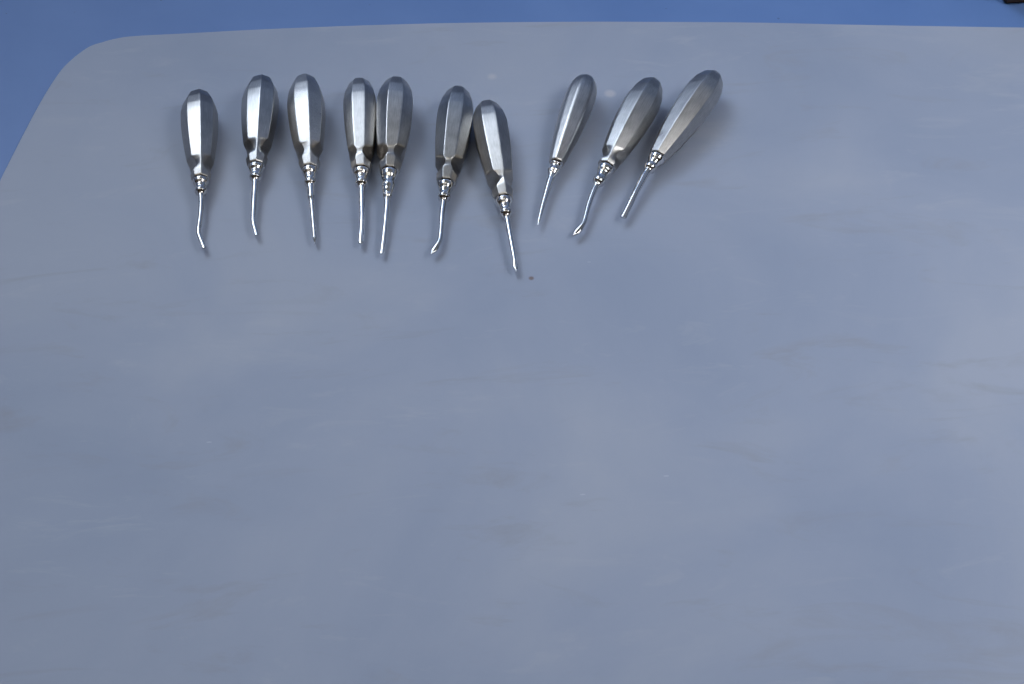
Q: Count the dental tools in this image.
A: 10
